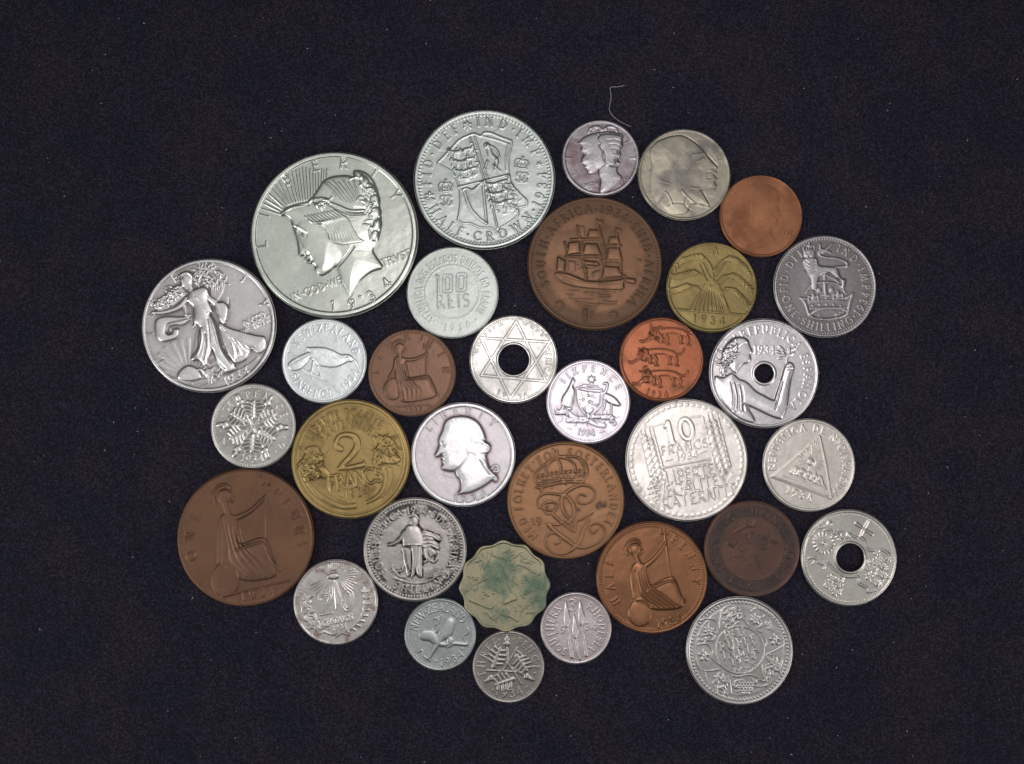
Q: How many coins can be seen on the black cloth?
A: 33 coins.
